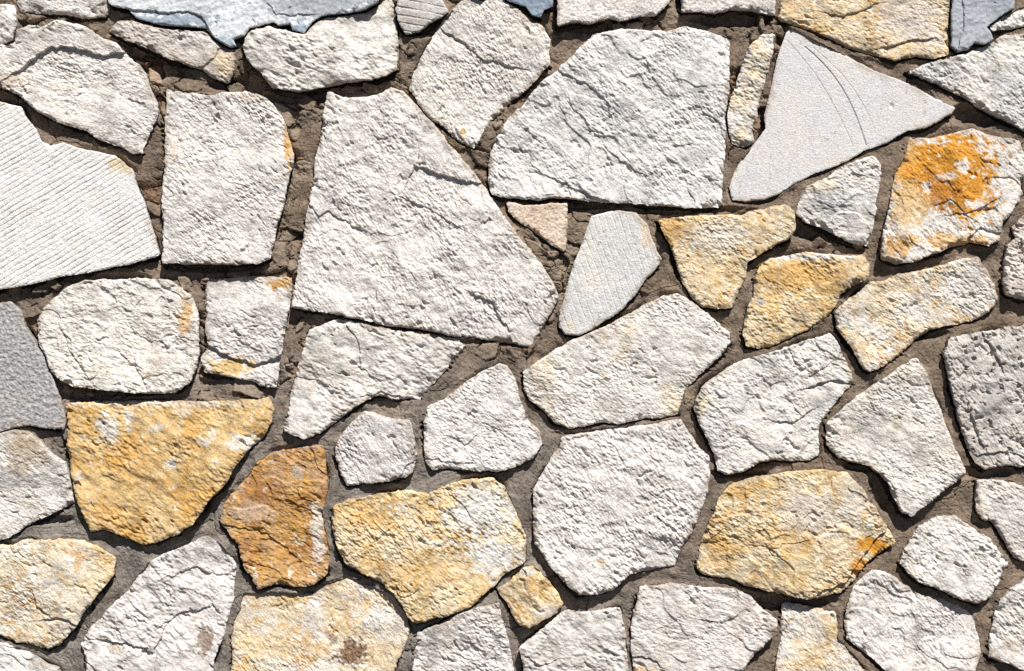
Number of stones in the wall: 55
